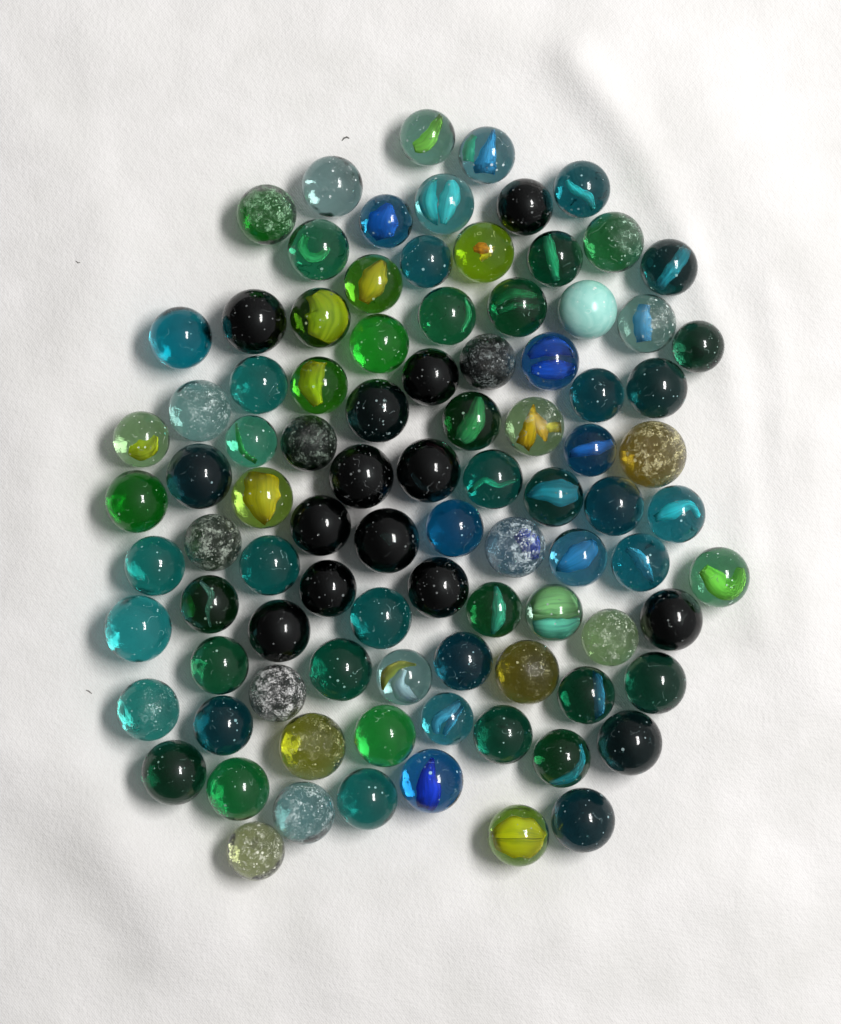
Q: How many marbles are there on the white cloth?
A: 93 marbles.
